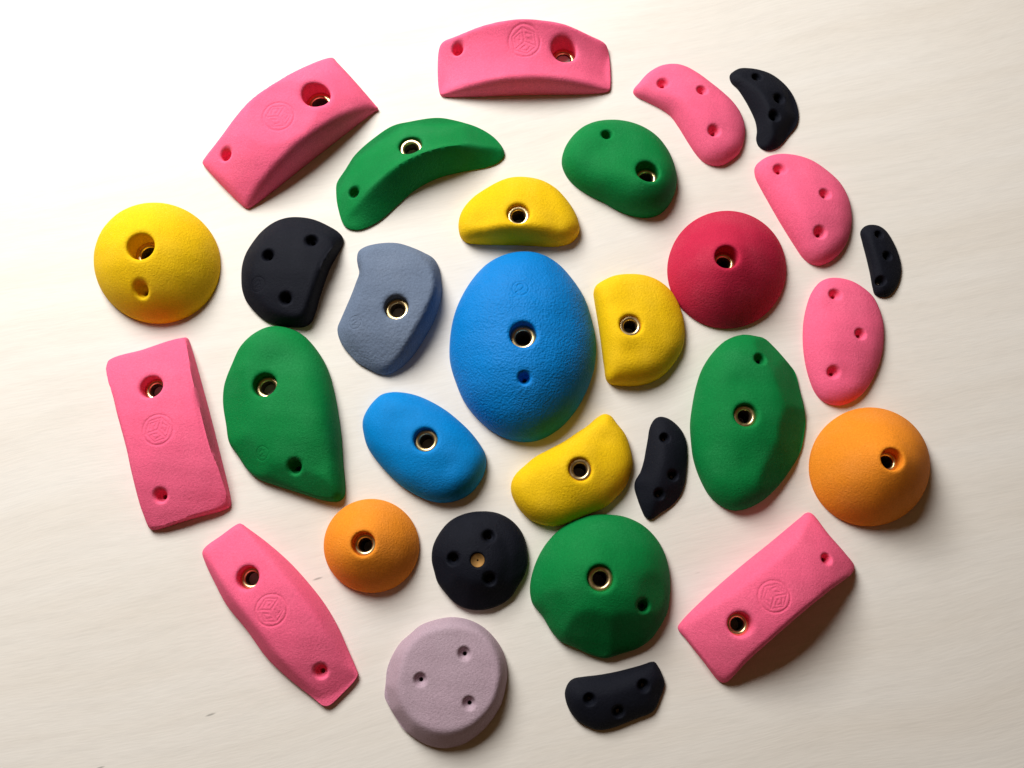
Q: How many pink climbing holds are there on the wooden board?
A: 8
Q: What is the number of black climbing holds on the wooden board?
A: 6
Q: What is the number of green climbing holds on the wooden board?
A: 5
